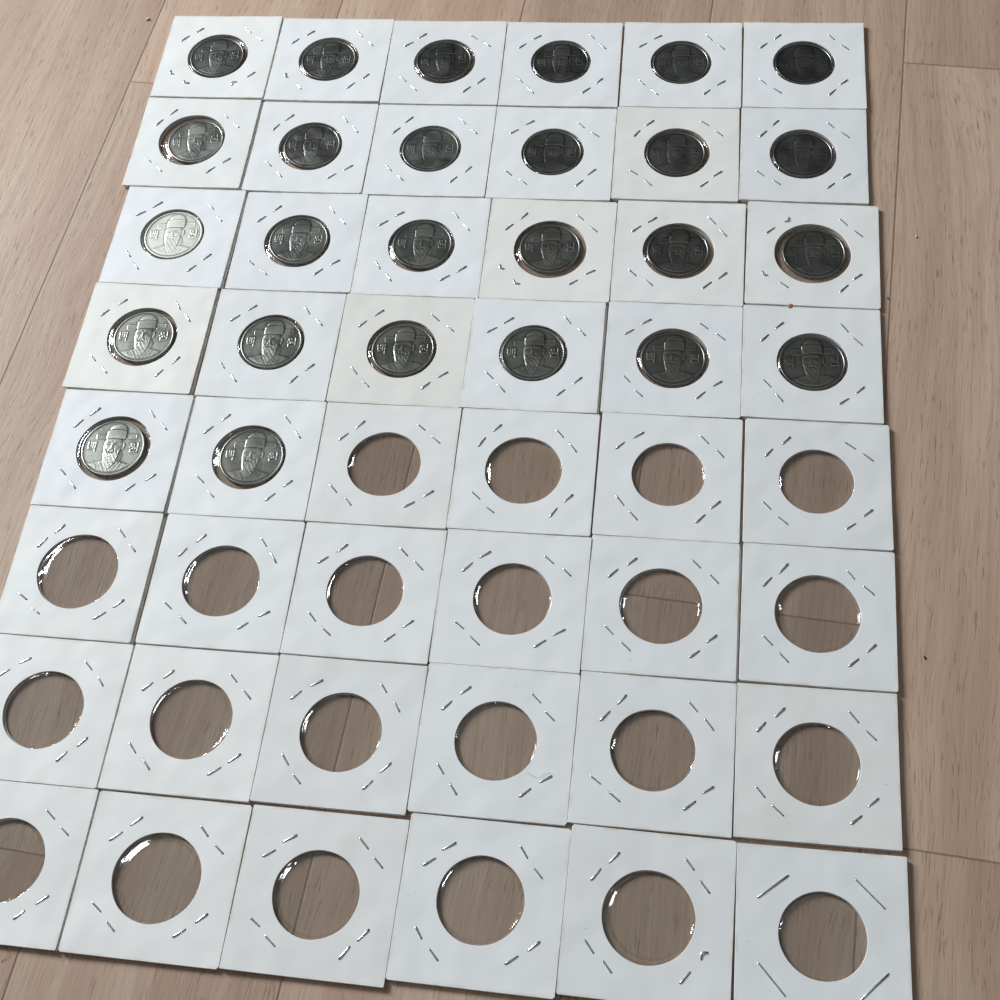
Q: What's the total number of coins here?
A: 26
